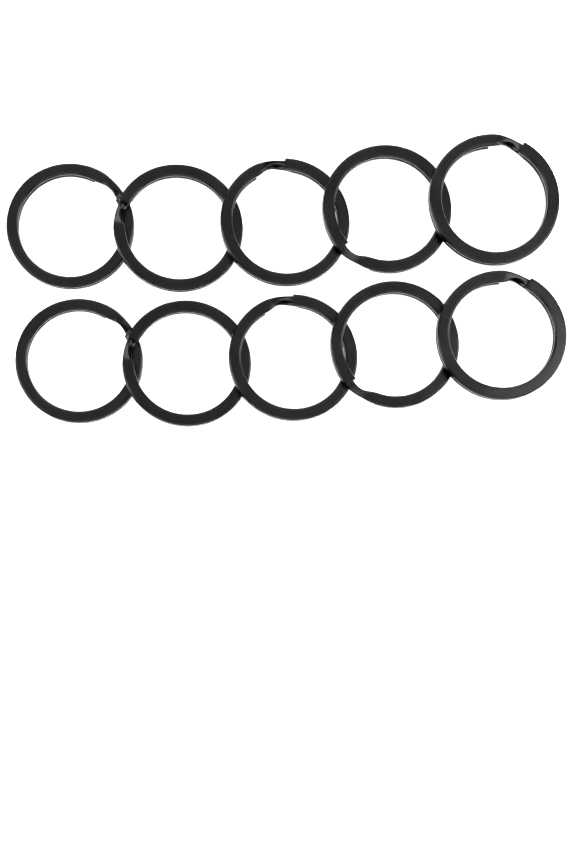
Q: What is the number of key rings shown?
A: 10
